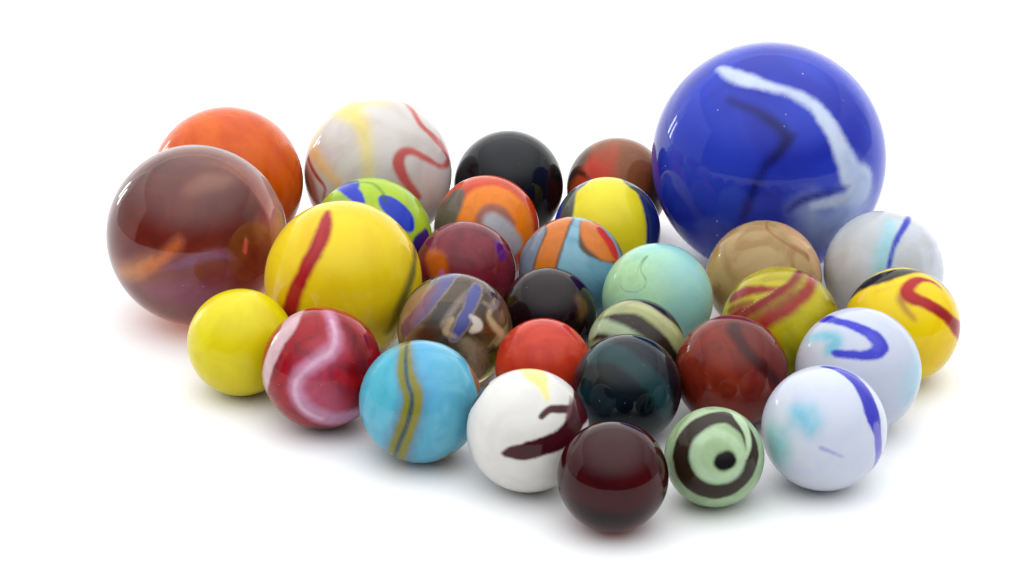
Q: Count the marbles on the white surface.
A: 31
